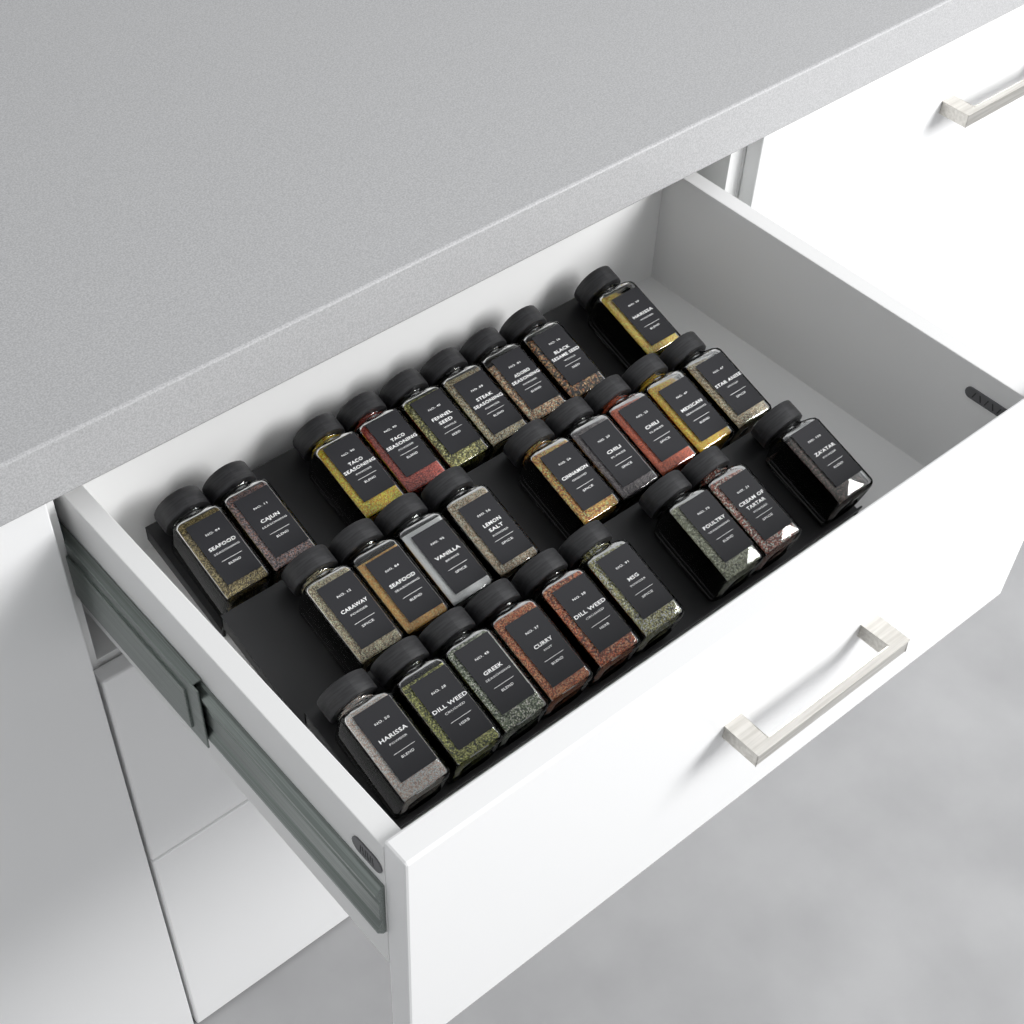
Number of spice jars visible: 27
